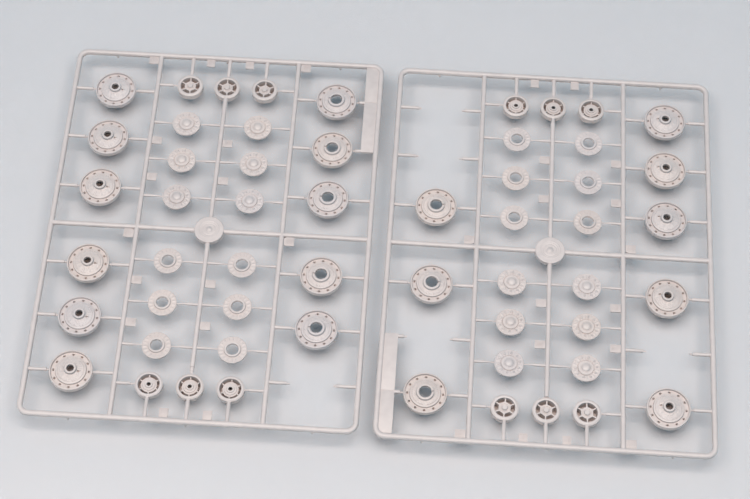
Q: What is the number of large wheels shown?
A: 19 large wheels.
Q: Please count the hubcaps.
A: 12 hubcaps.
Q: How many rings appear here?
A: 12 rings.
